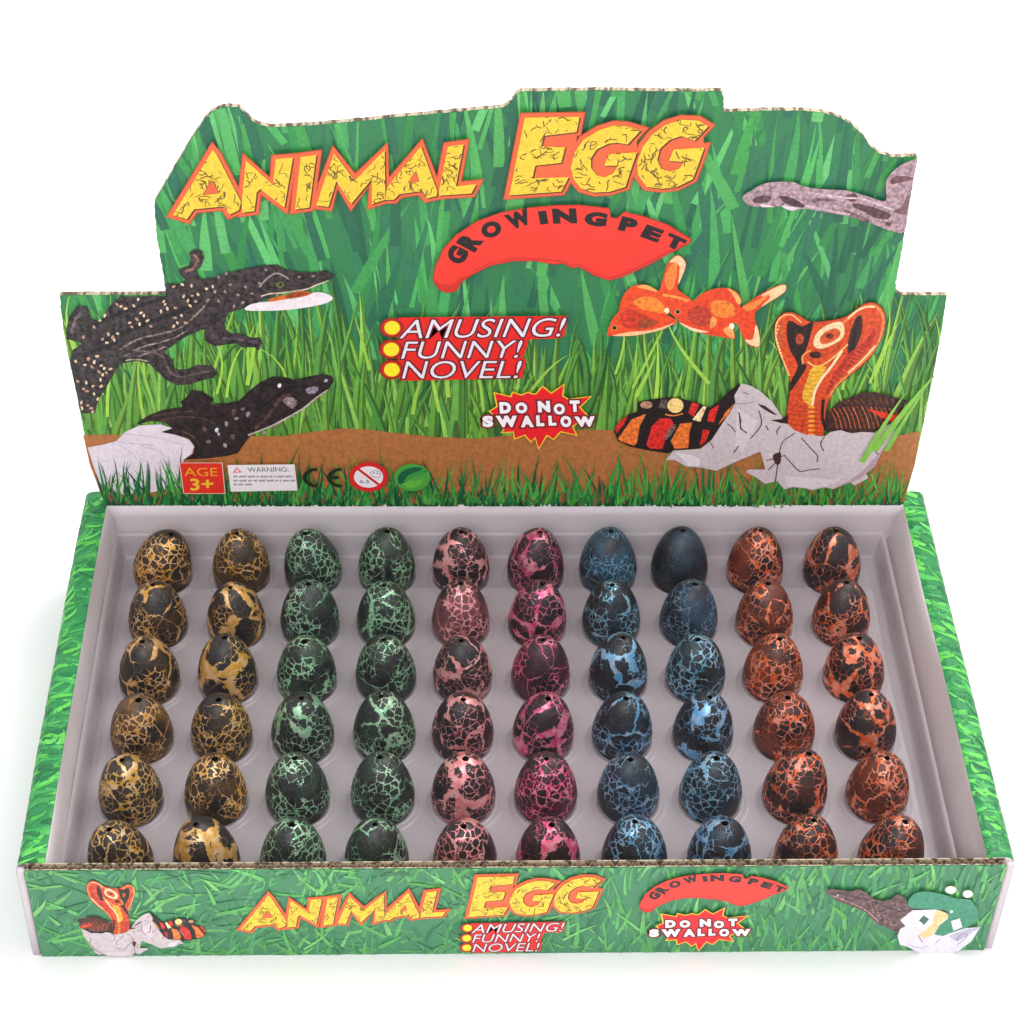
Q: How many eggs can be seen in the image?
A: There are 60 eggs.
